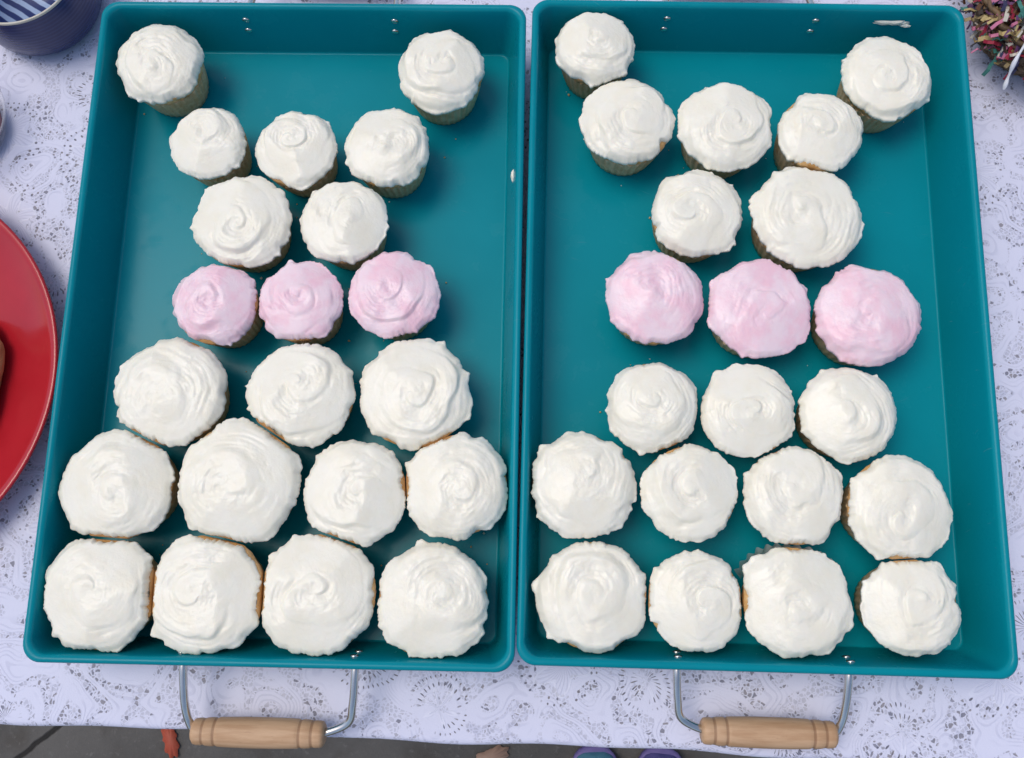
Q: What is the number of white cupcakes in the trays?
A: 36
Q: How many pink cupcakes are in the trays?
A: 6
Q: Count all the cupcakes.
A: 42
